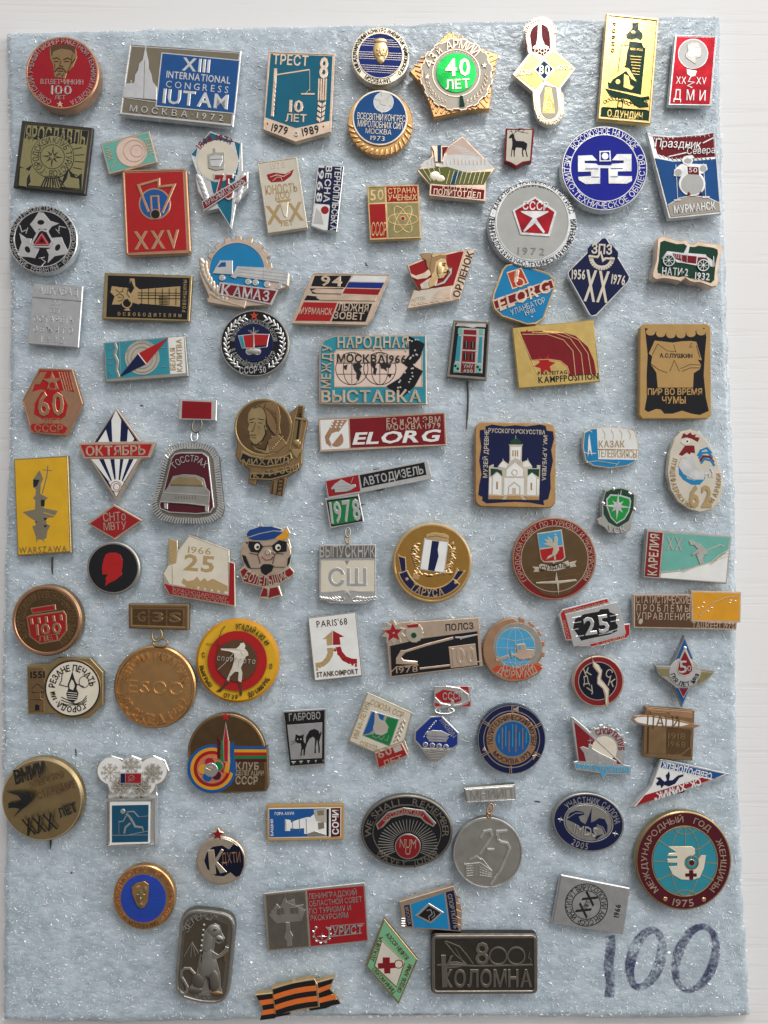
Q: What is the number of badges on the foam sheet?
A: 90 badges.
